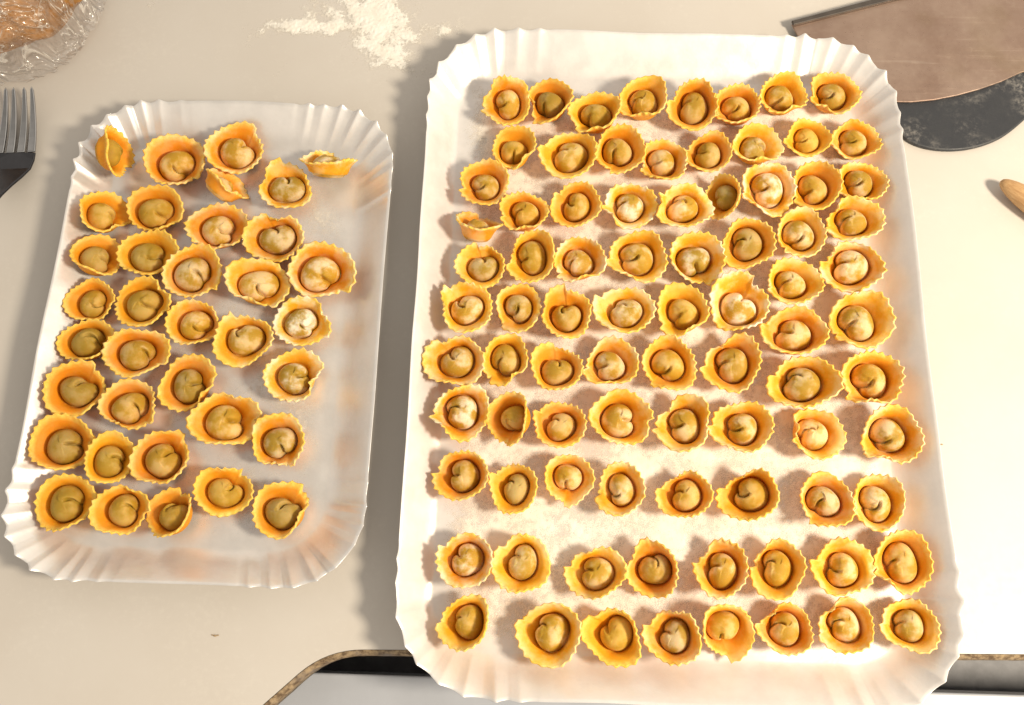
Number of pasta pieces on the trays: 120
